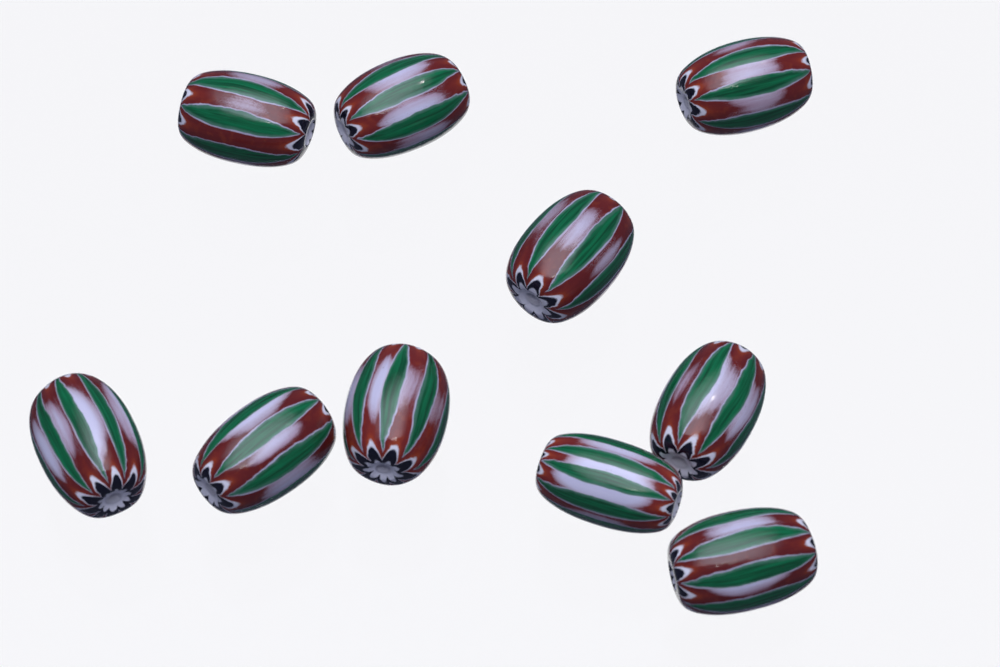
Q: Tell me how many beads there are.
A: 10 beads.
